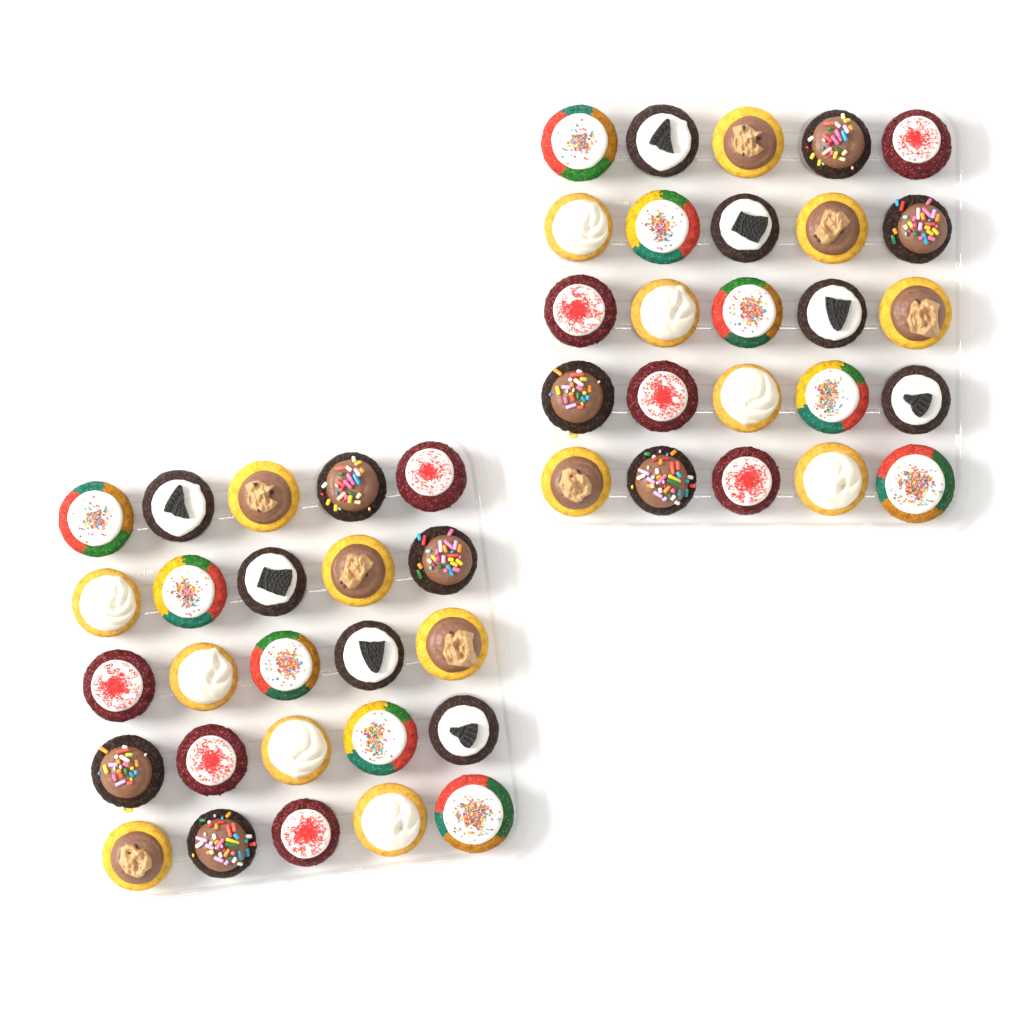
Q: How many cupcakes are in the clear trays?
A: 50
